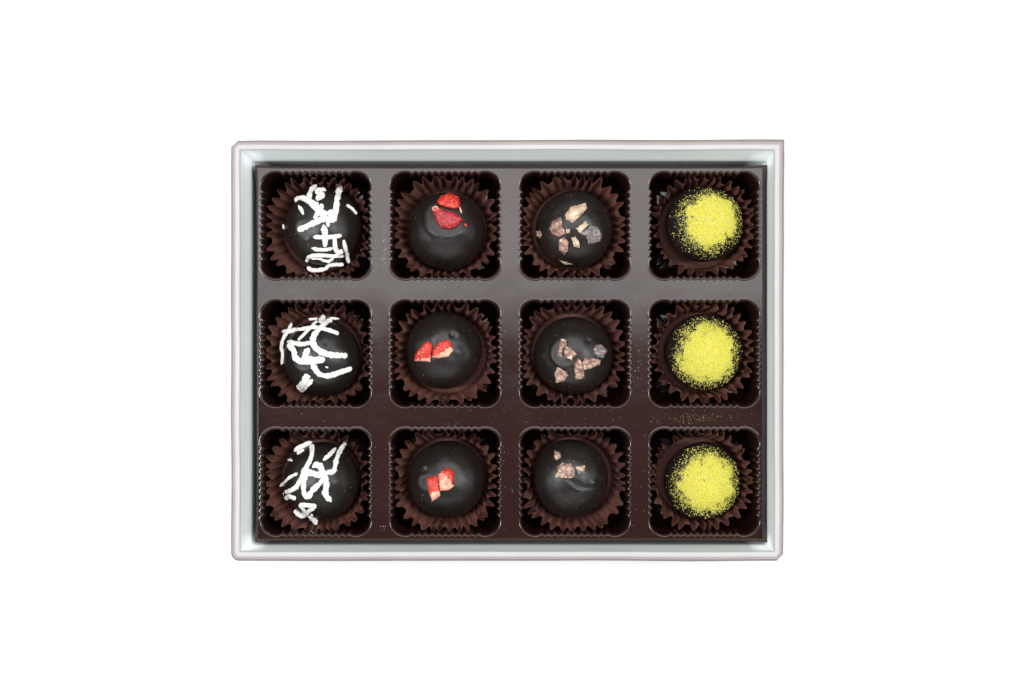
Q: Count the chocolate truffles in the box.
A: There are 12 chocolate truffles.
